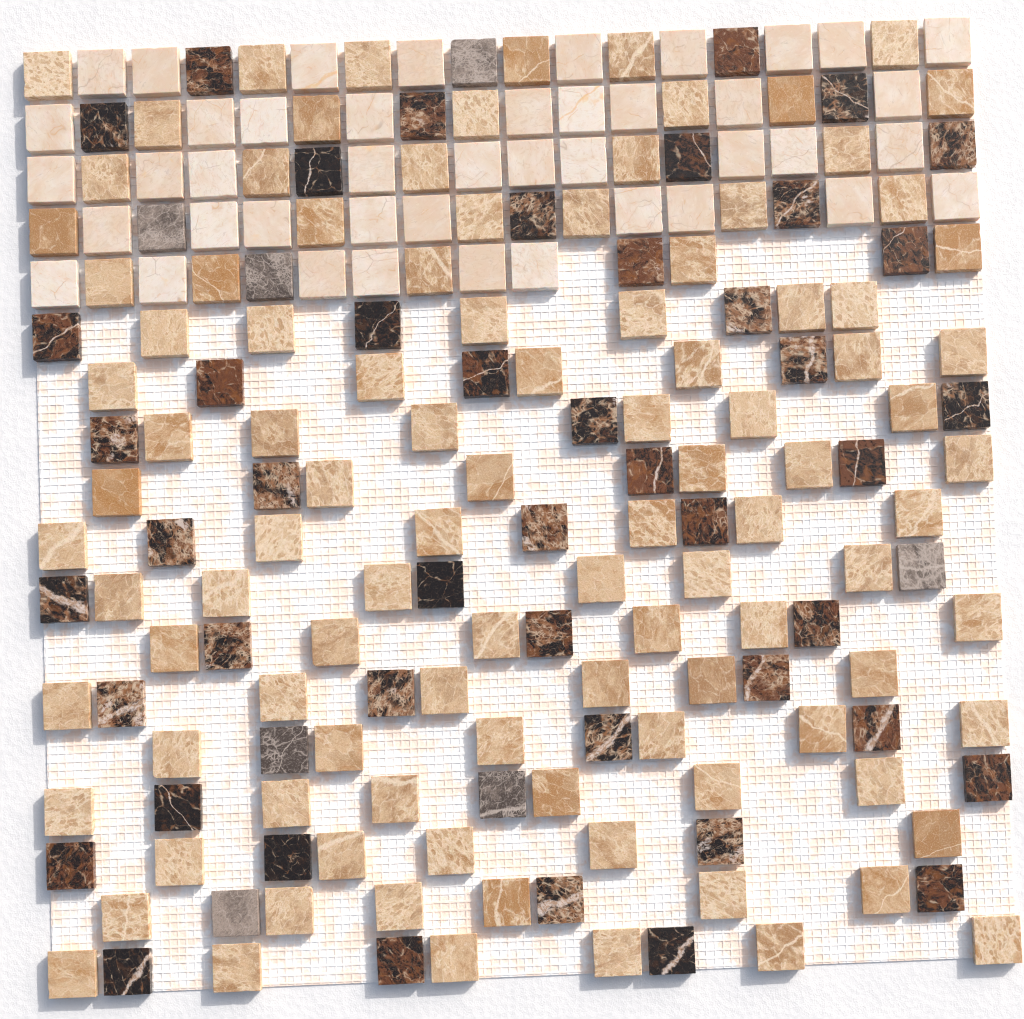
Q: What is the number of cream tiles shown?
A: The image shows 43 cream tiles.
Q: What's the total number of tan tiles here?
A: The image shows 105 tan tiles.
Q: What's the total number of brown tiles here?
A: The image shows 47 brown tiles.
